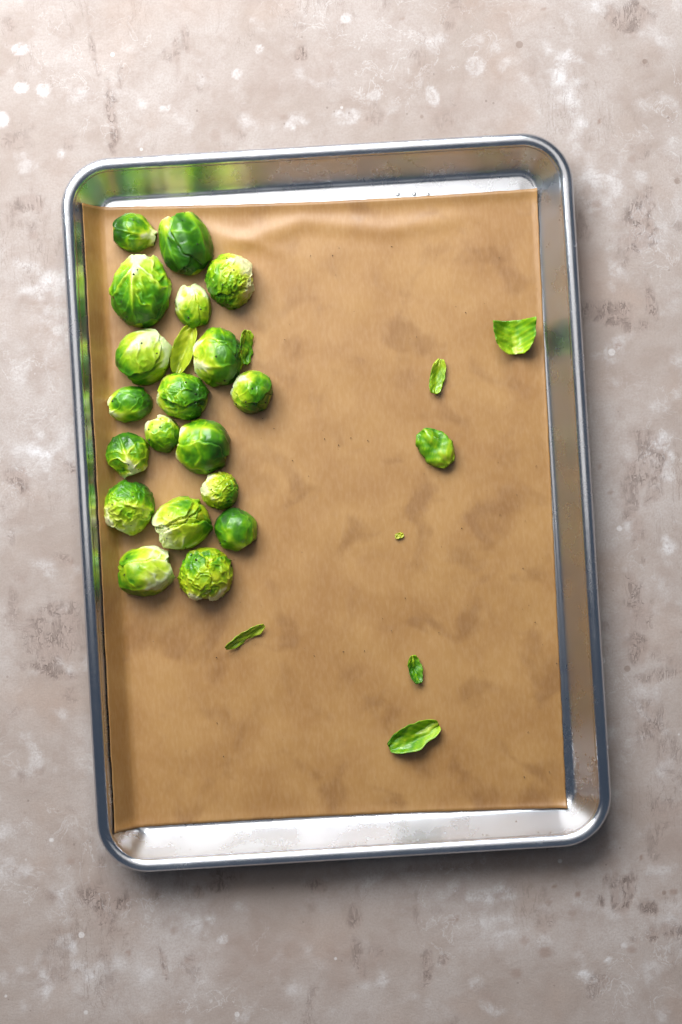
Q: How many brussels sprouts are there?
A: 19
